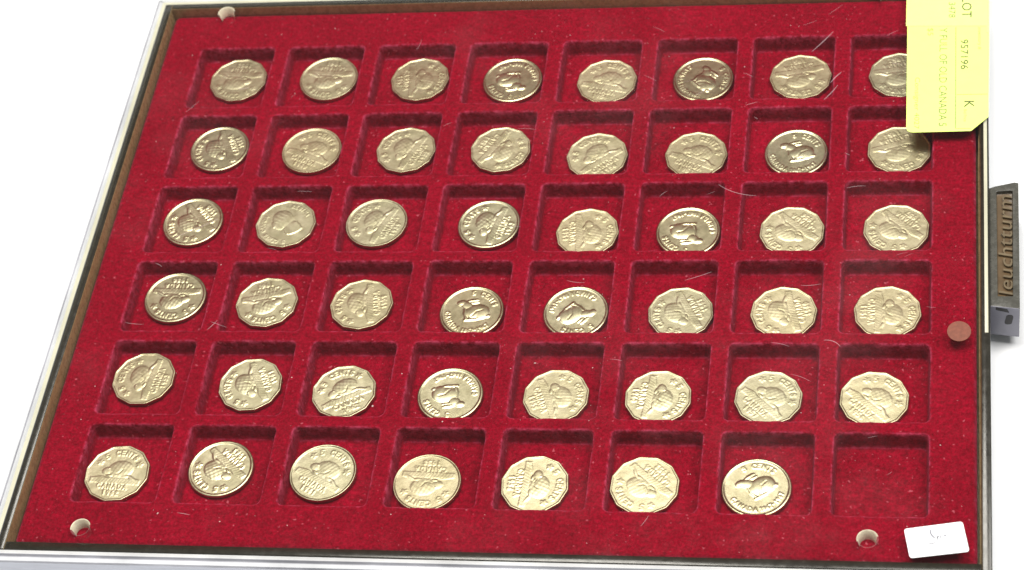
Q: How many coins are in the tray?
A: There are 47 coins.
